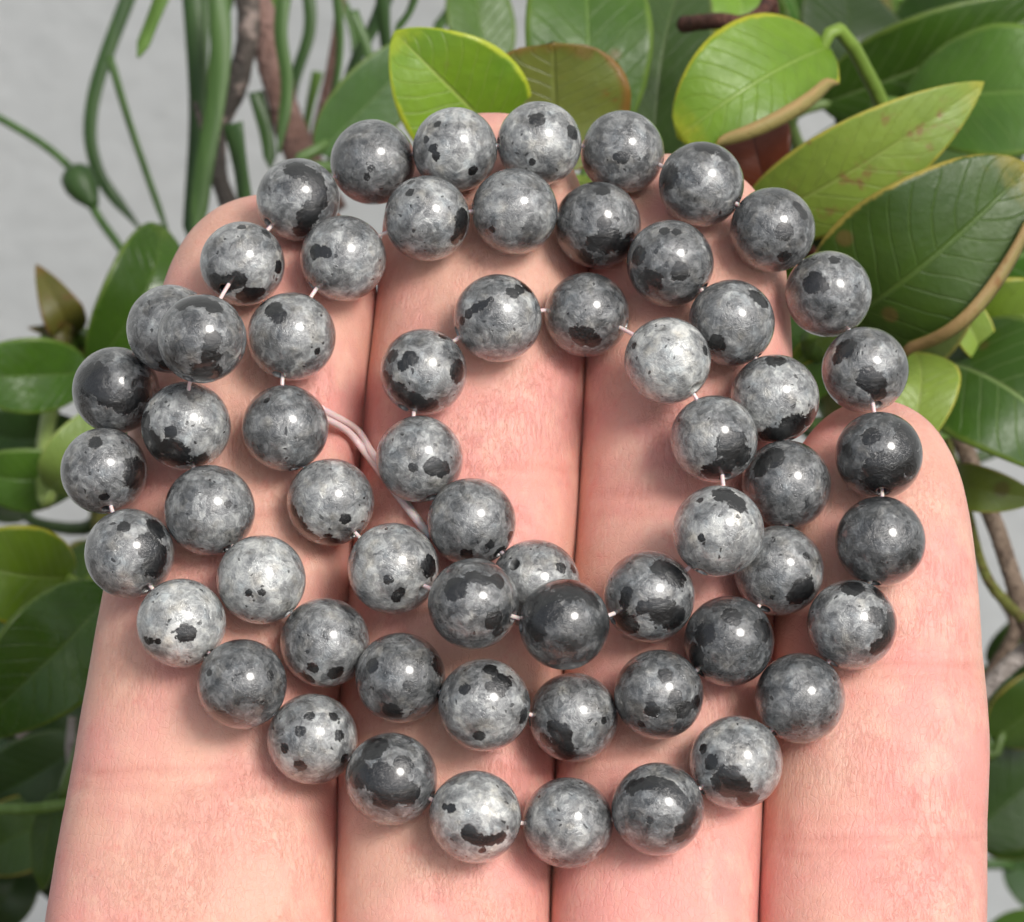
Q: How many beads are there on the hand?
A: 61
